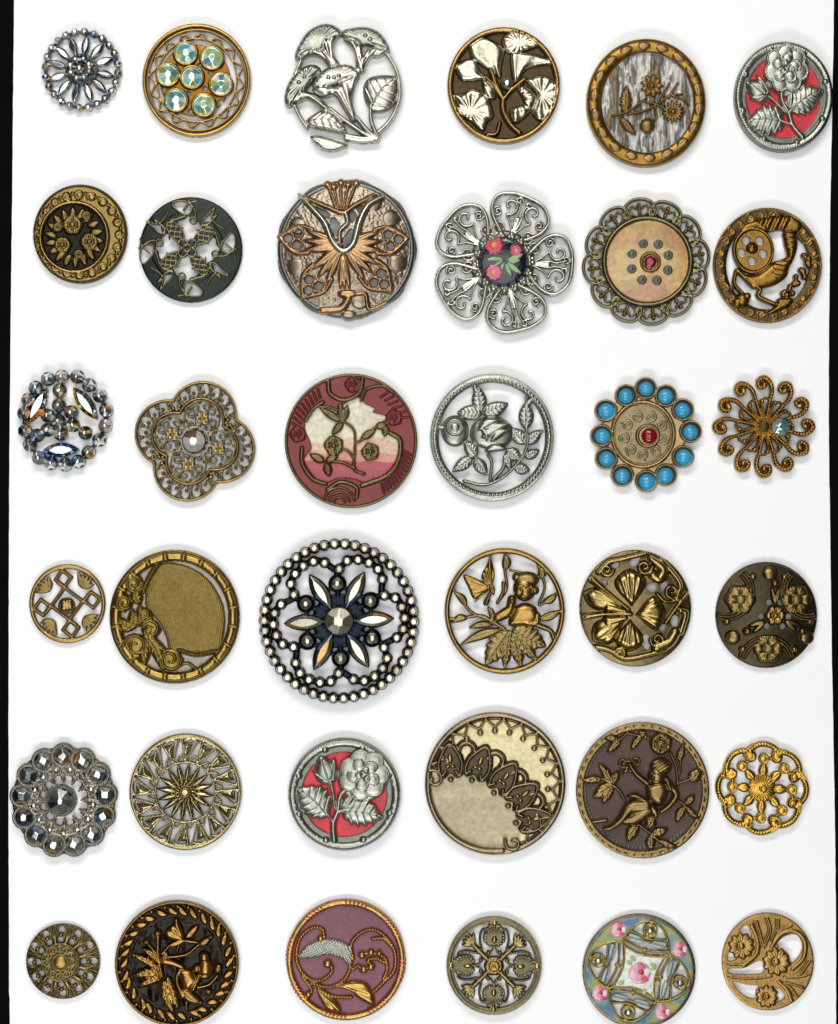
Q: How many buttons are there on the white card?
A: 36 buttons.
